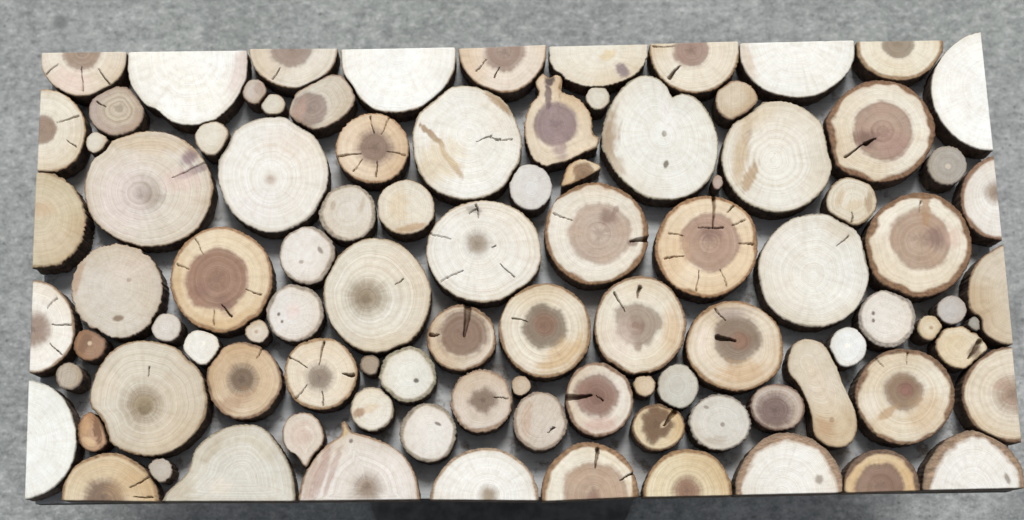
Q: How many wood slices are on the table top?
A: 95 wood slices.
